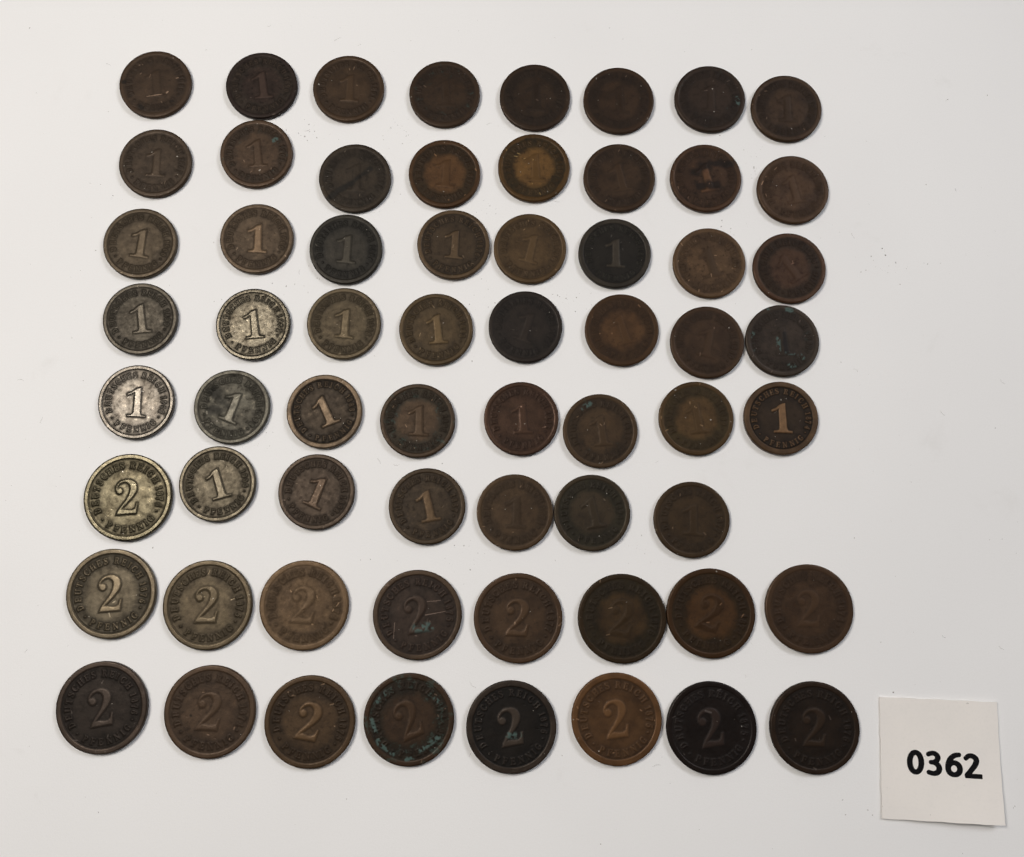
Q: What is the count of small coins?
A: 46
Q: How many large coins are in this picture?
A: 17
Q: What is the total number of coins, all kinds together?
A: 63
